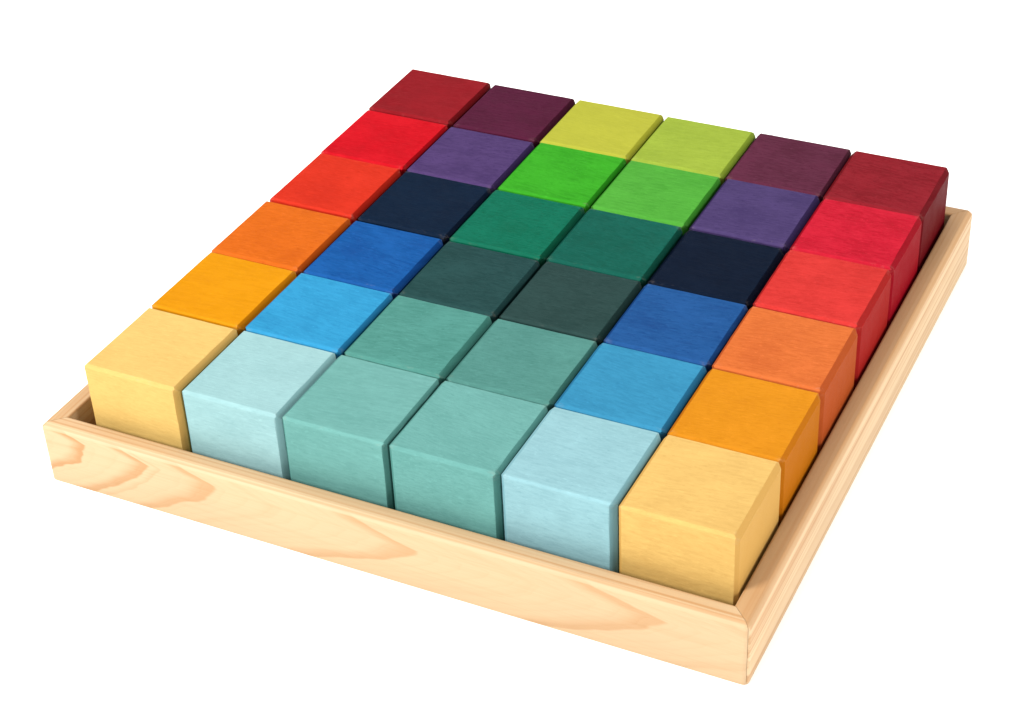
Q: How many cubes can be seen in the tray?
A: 36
